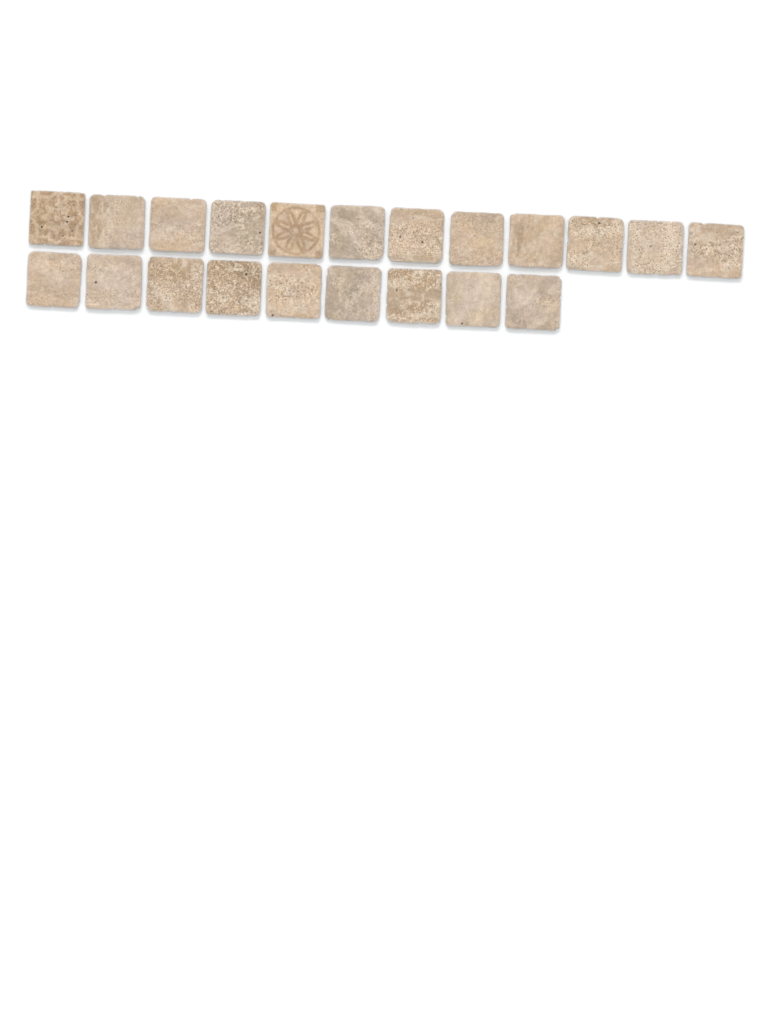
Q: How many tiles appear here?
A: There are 21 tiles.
